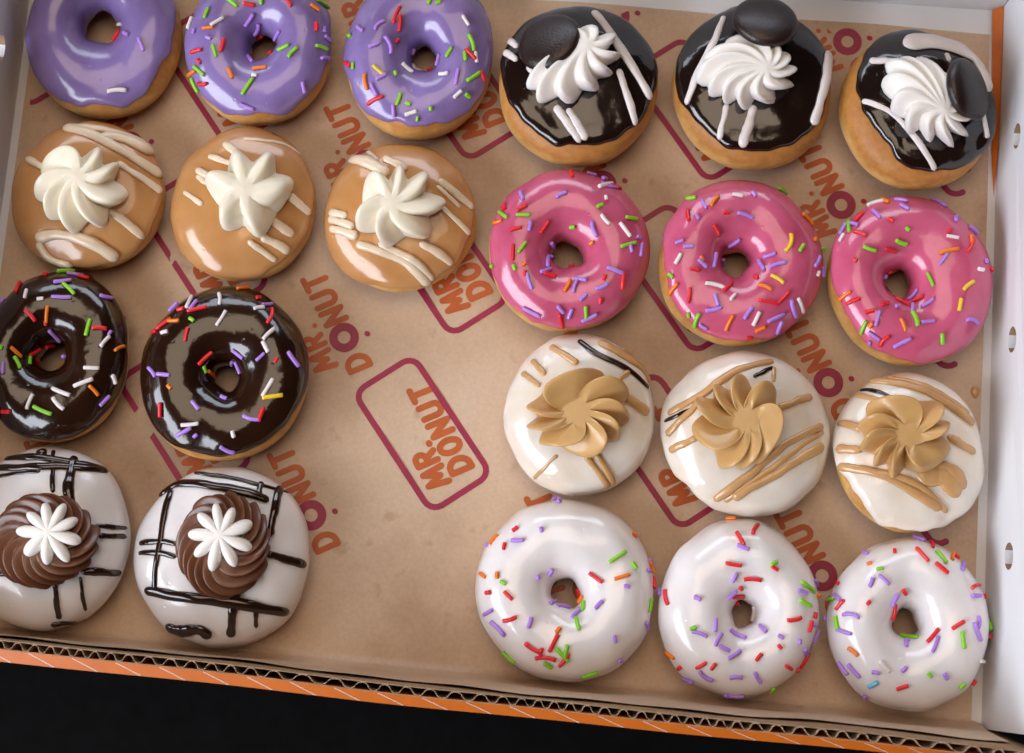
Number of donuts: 22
